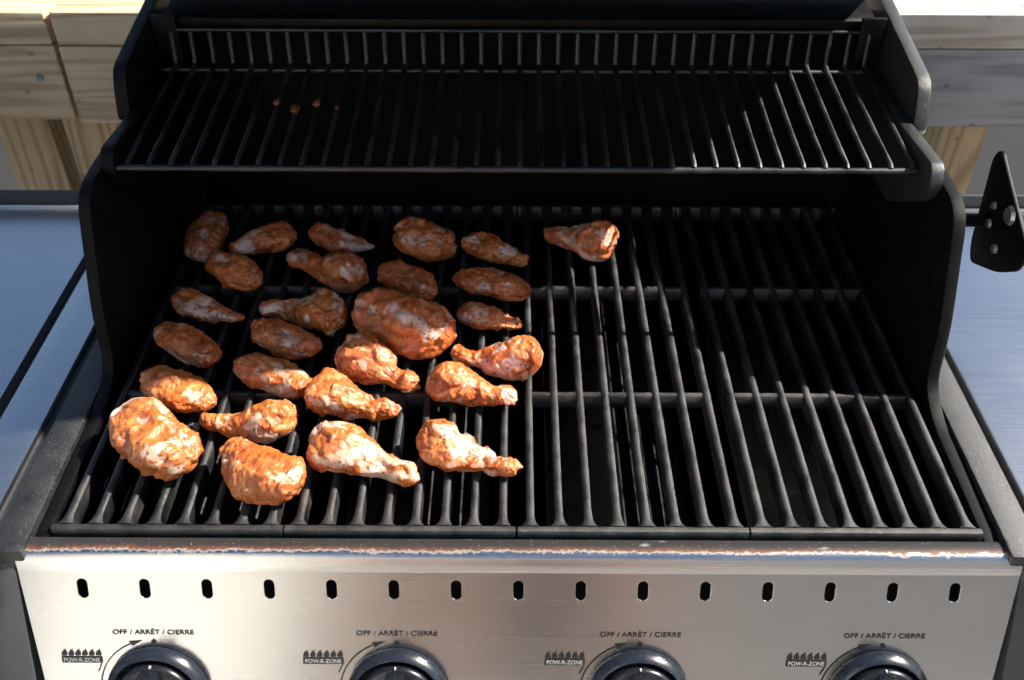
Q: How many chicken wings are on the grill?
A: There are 27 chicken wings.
